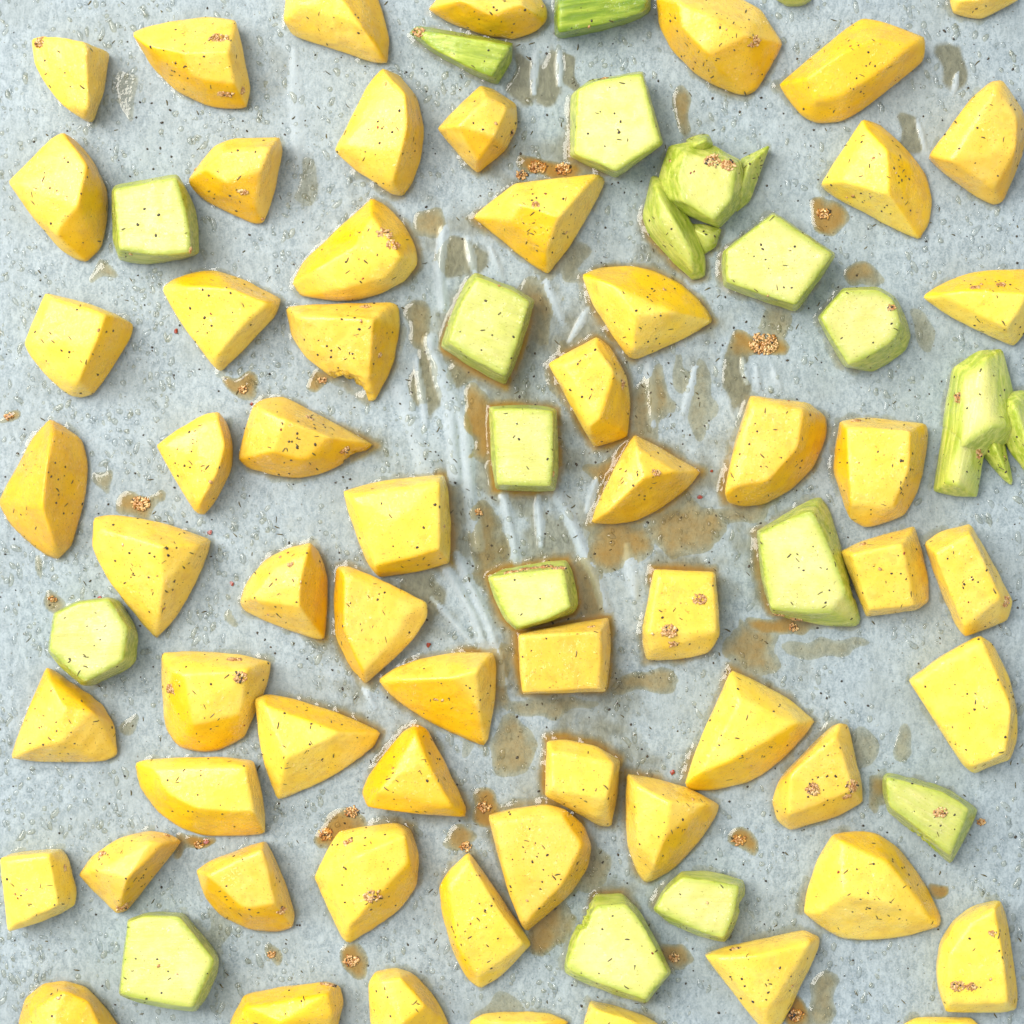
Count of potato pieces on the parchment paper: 61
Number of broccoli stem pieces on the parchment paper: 18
